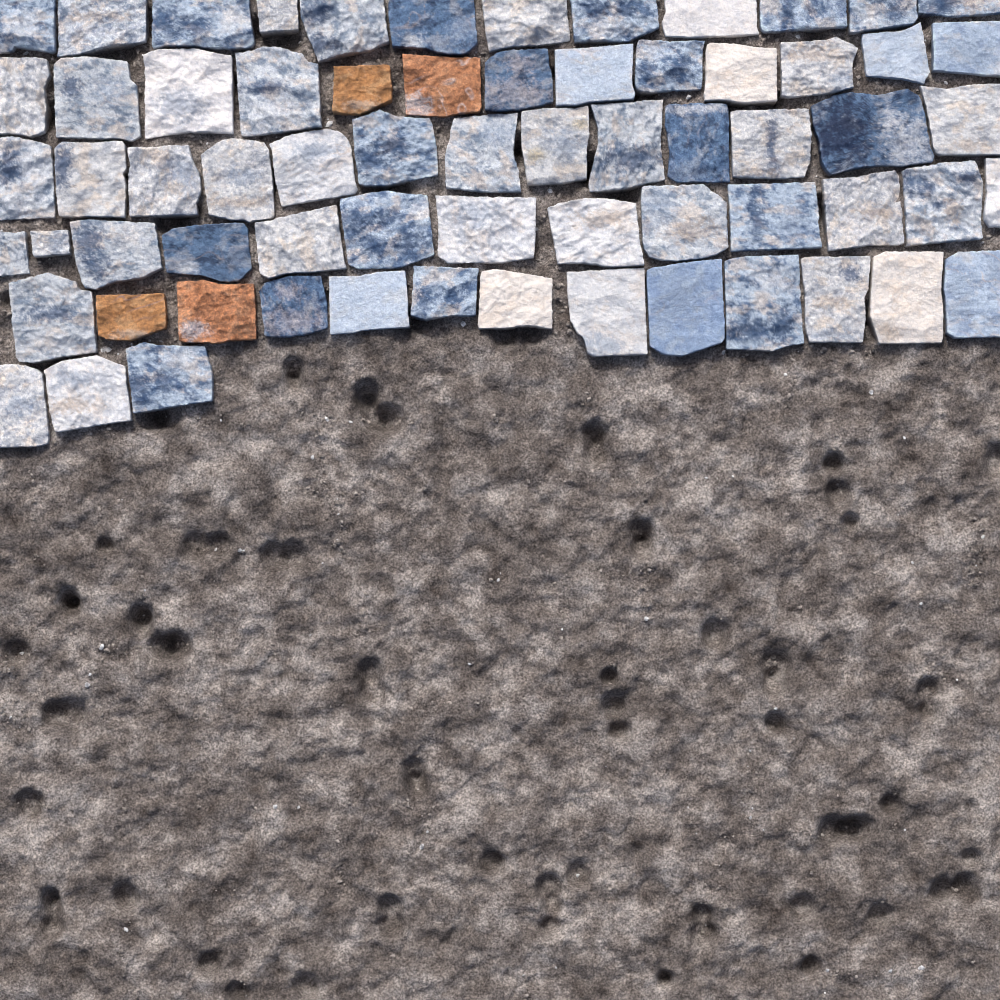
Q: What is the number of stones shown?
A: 67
